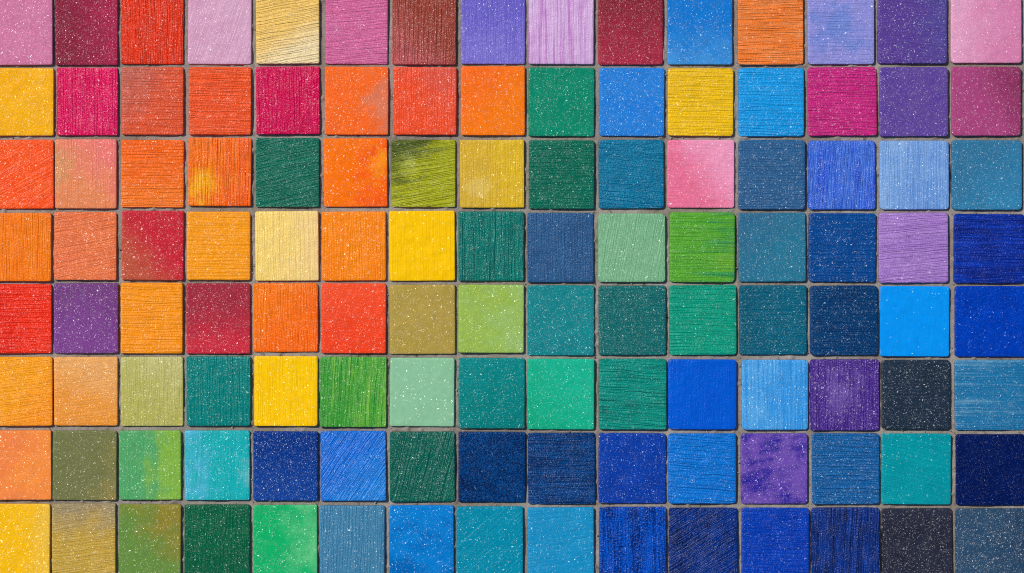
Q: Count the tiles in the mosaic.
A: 120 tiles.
